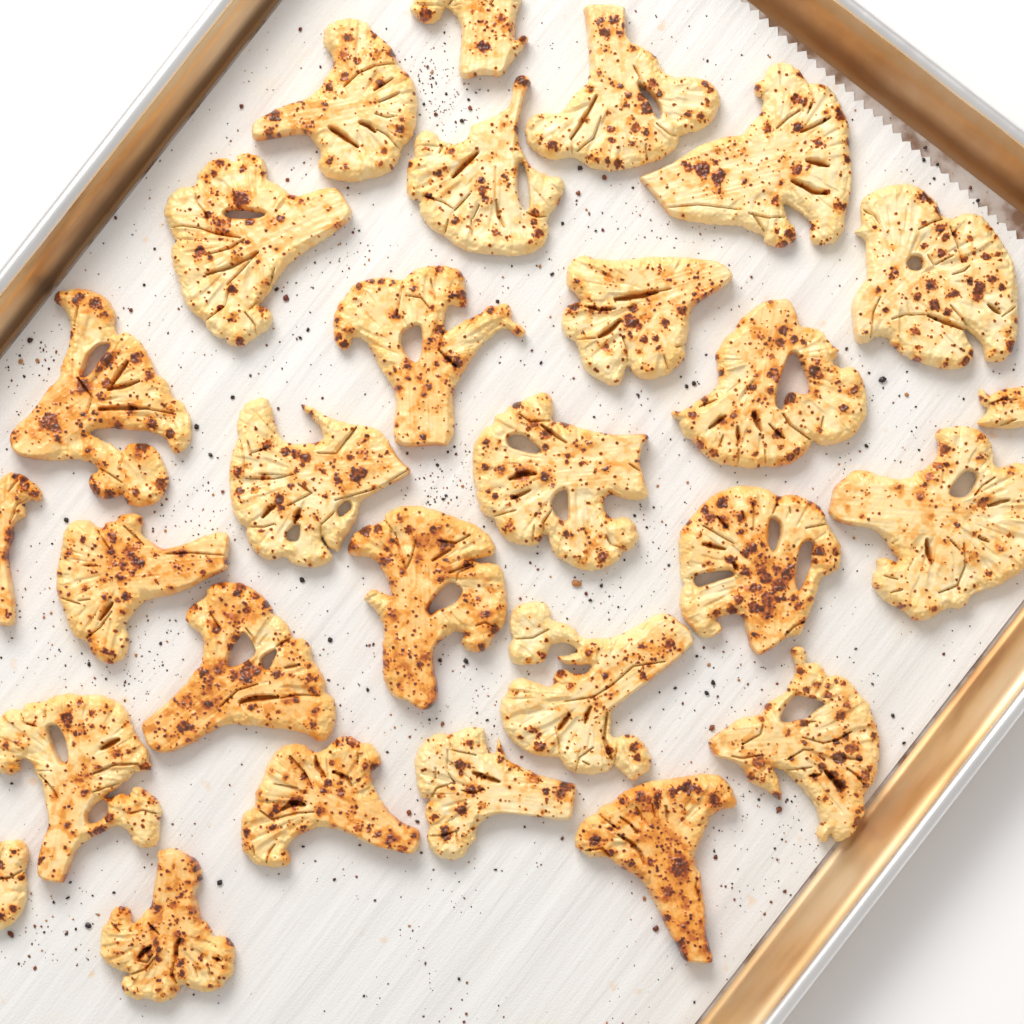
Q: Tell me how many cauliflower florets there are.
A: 28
